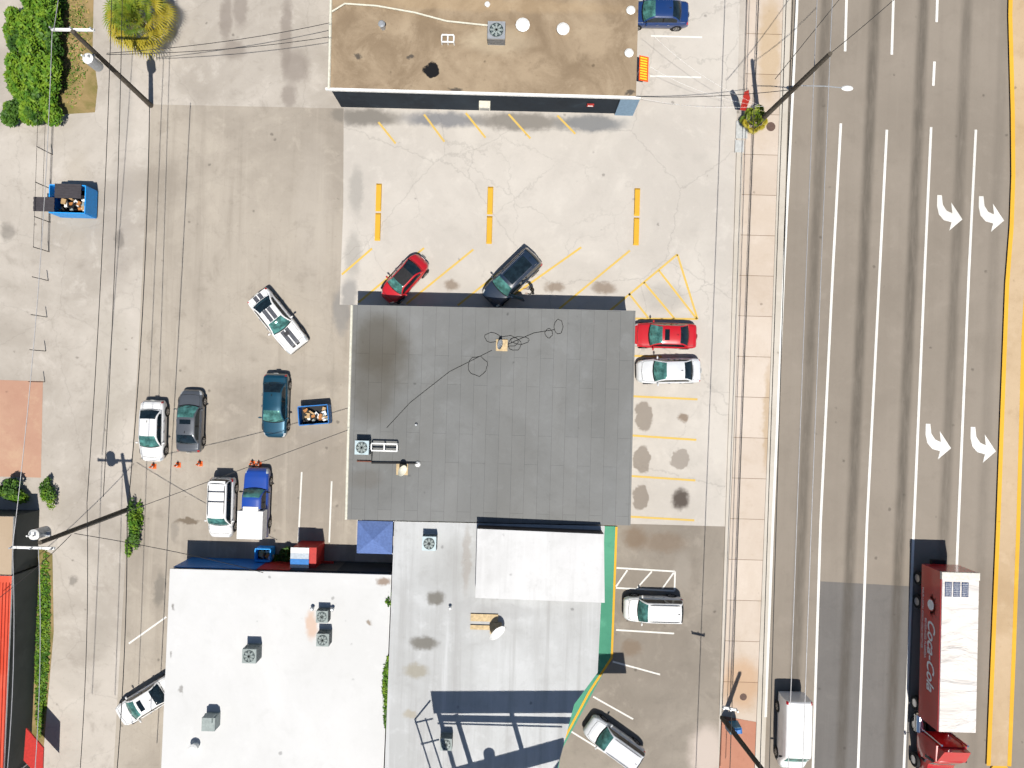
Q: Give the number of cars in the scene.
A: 13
